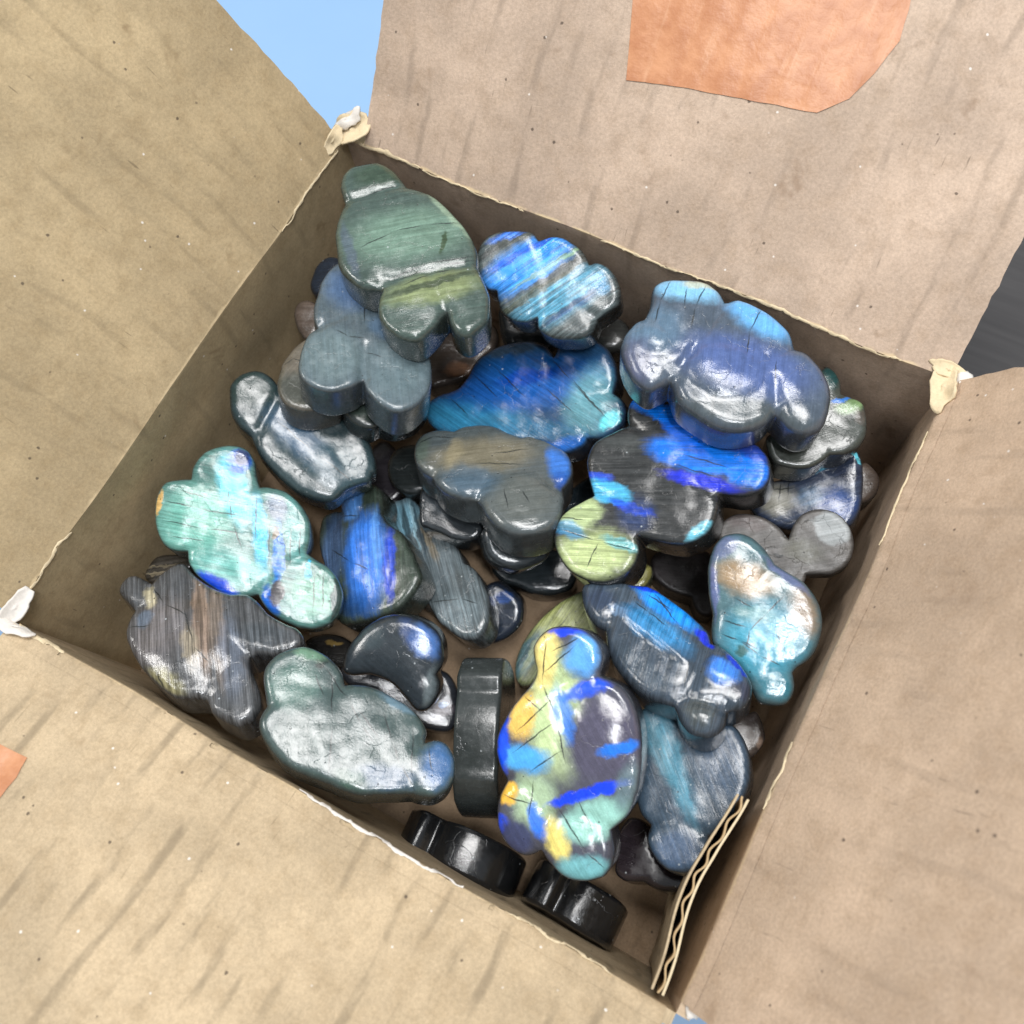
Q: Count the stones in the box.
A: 46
